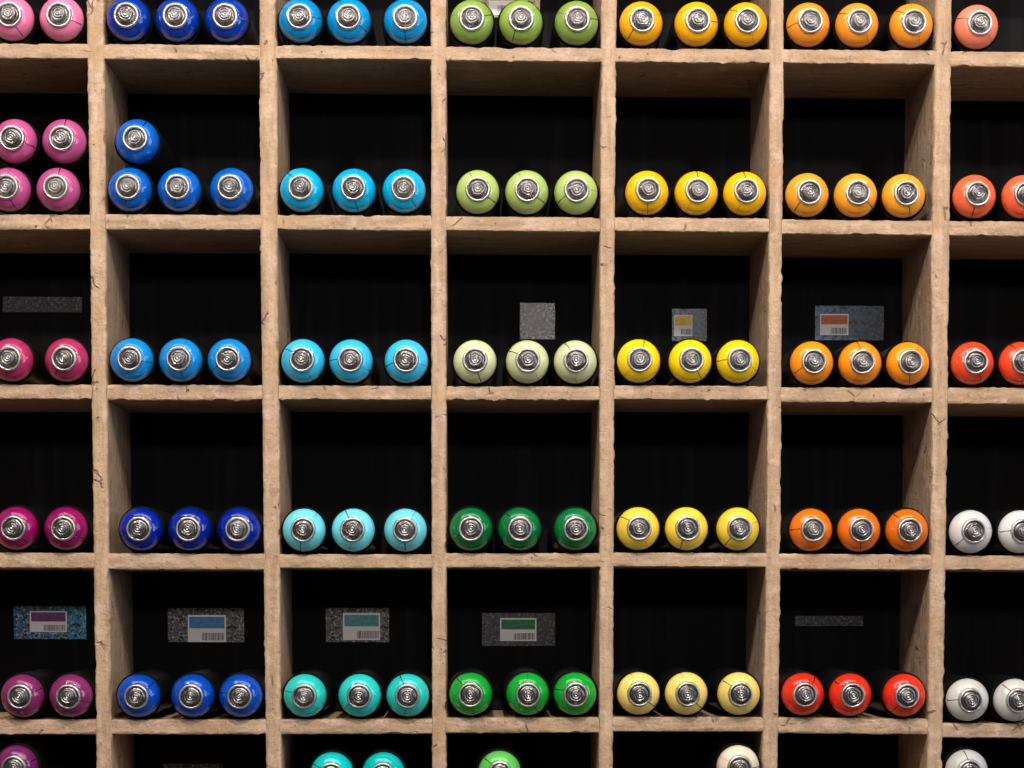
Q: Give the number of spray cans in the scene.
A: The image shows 103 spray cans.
